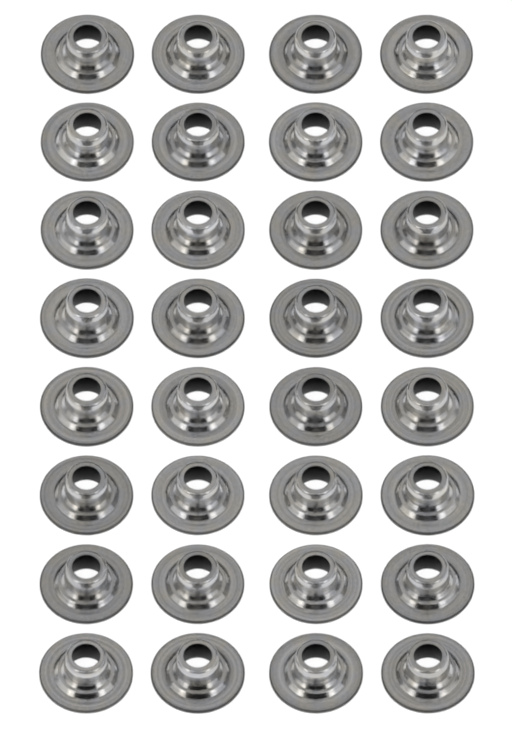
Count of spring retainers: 32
